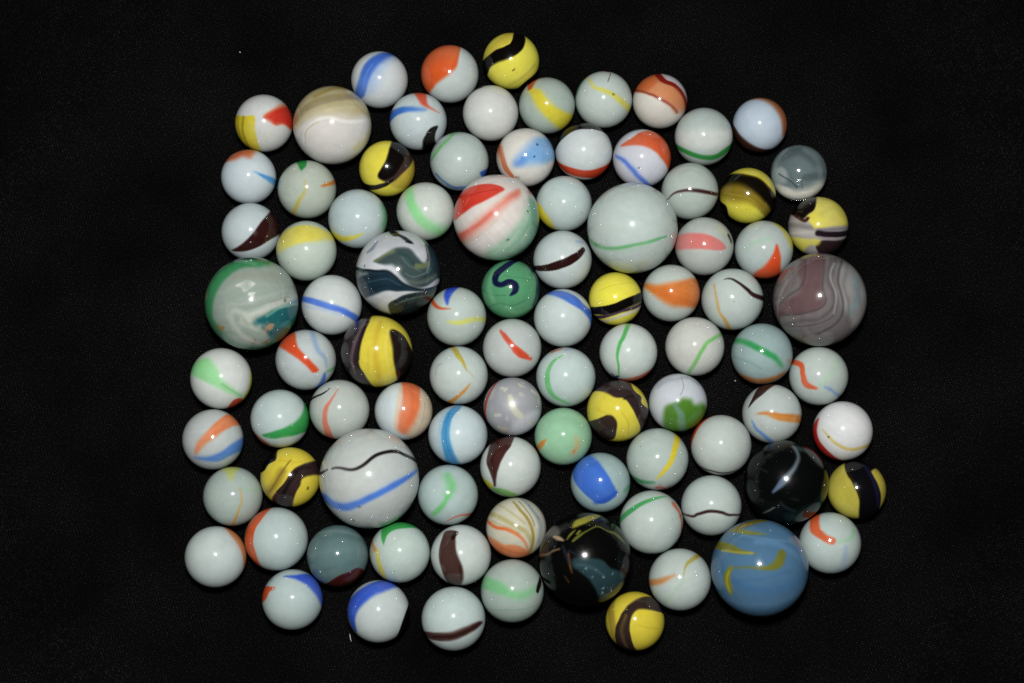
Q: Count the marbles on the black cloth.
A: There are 91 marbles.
